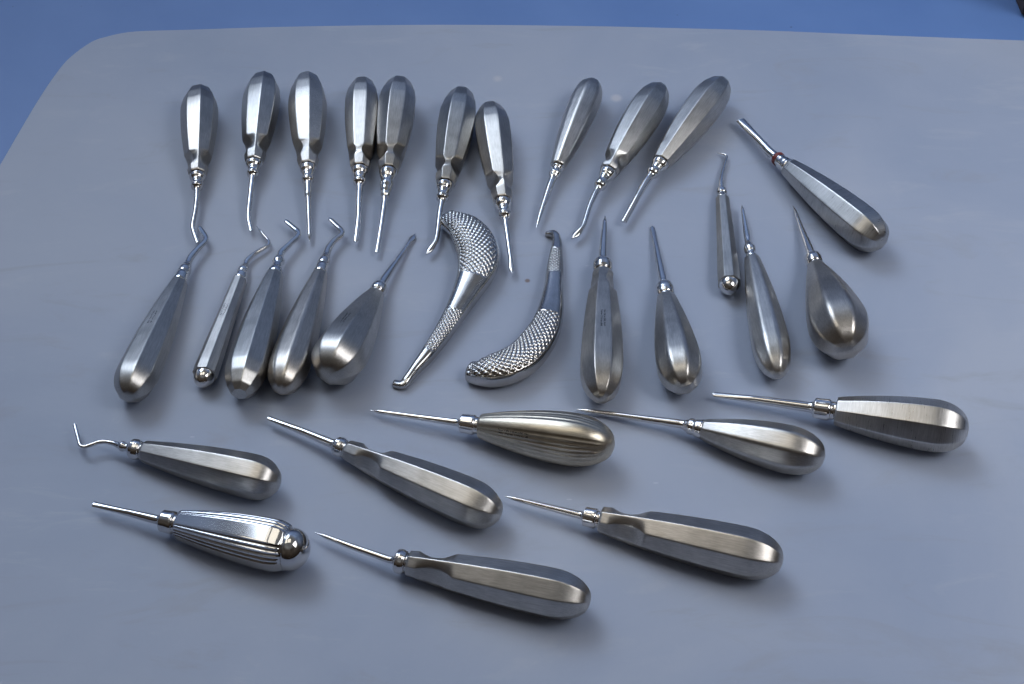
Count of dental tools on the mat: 31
